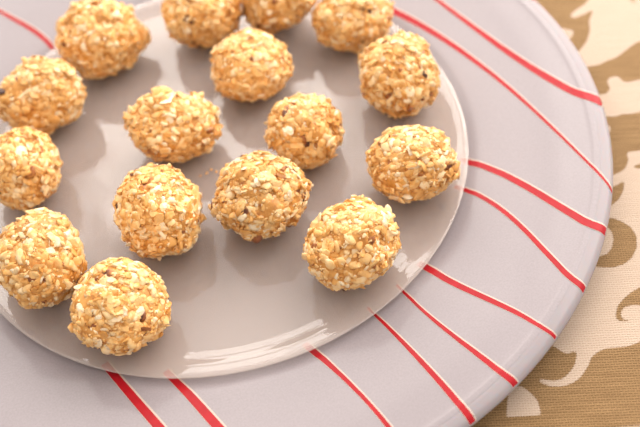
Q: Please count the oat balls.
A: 16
